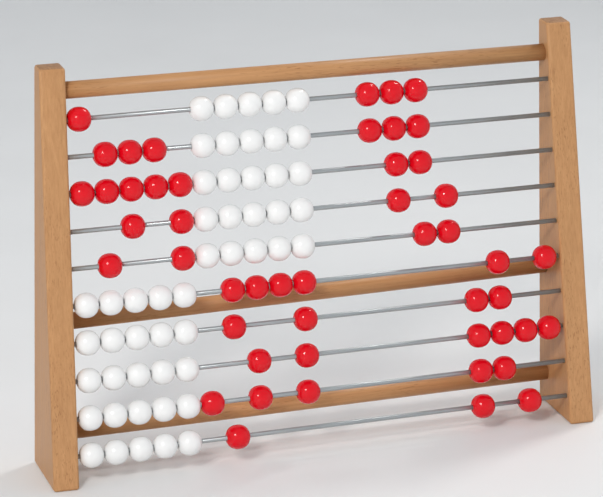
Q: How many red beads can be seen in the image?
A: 49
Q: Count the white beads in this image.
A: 50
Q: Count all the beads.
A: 99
